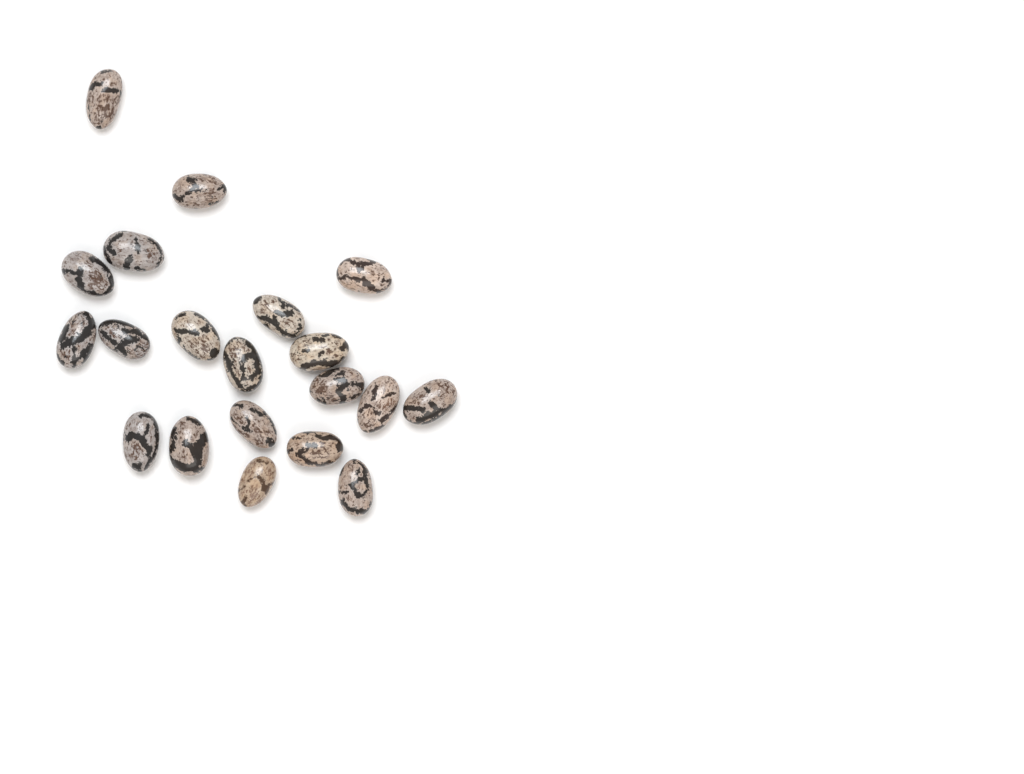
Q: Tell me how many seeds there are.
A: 20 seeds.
